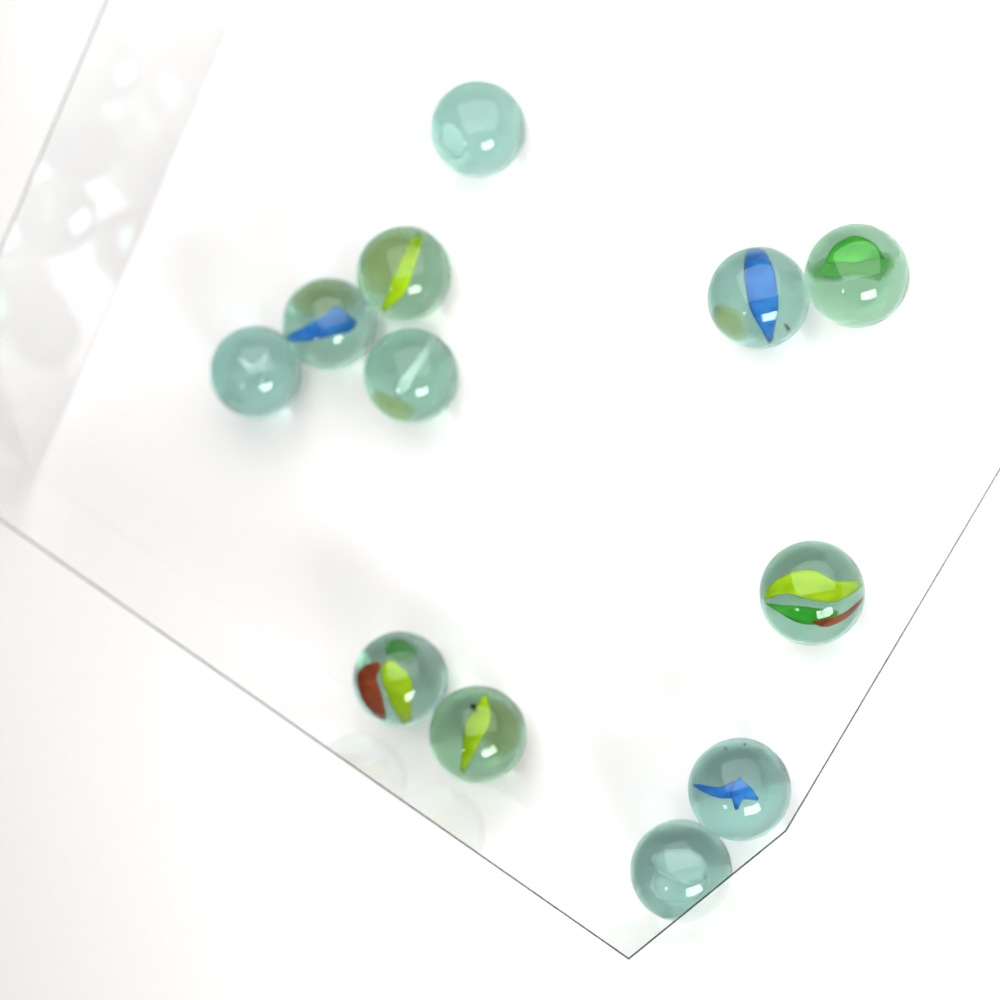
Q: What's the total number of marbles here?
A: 12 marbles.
